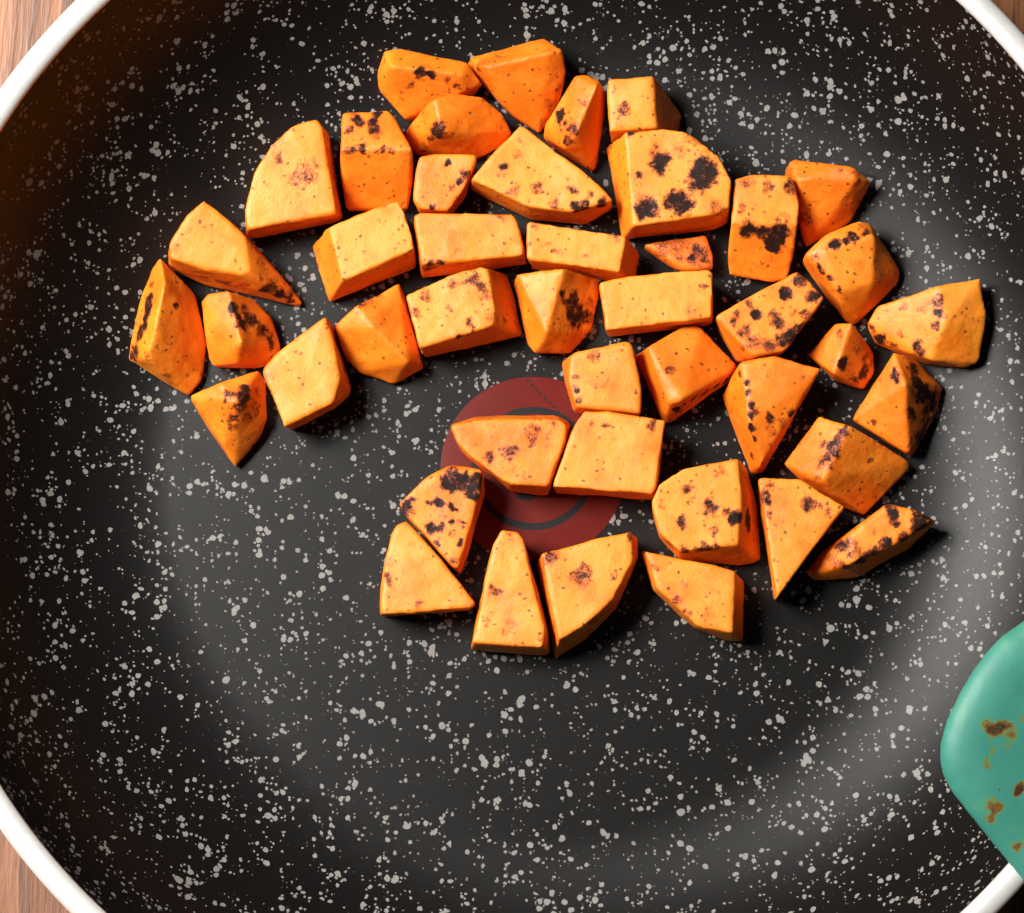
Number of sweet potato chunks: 44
